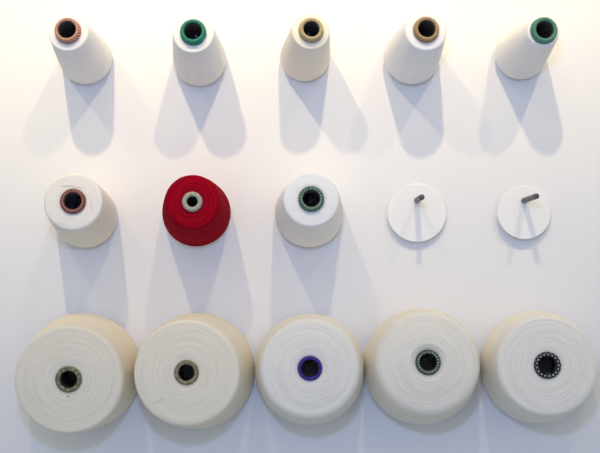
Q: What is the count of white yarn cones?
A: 12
